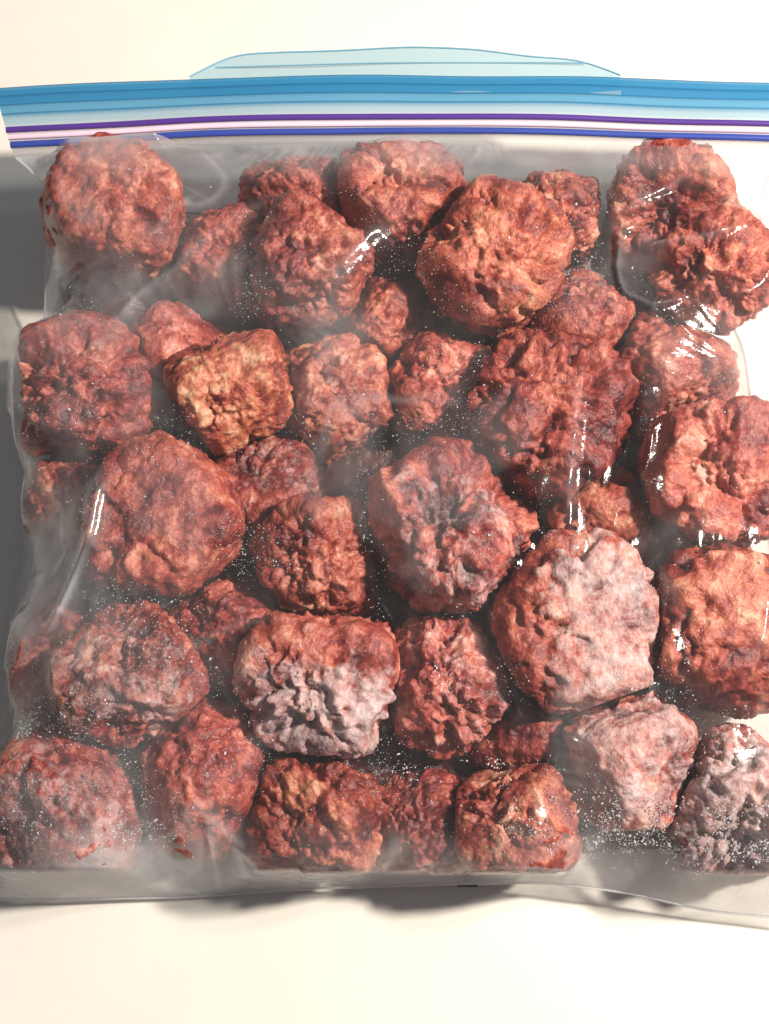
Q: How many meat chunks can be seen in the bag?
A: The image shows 40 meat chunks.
